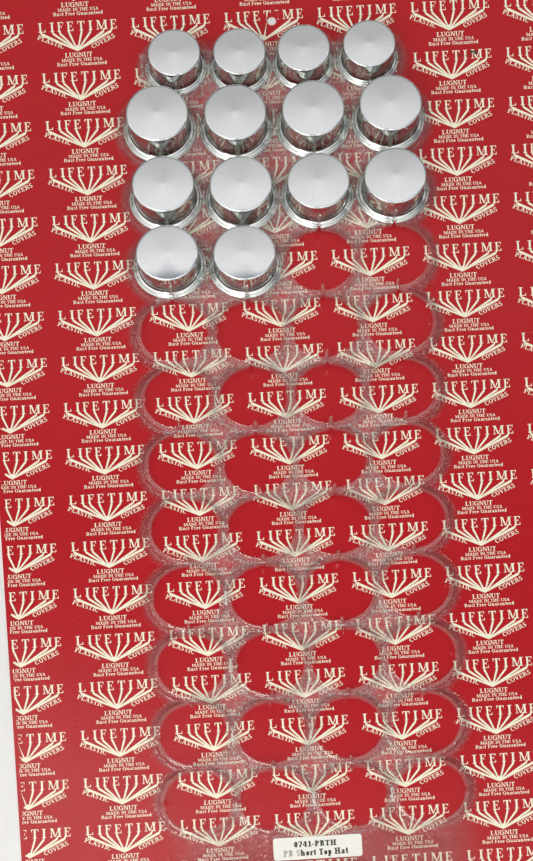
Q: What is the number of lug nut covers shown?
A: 14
